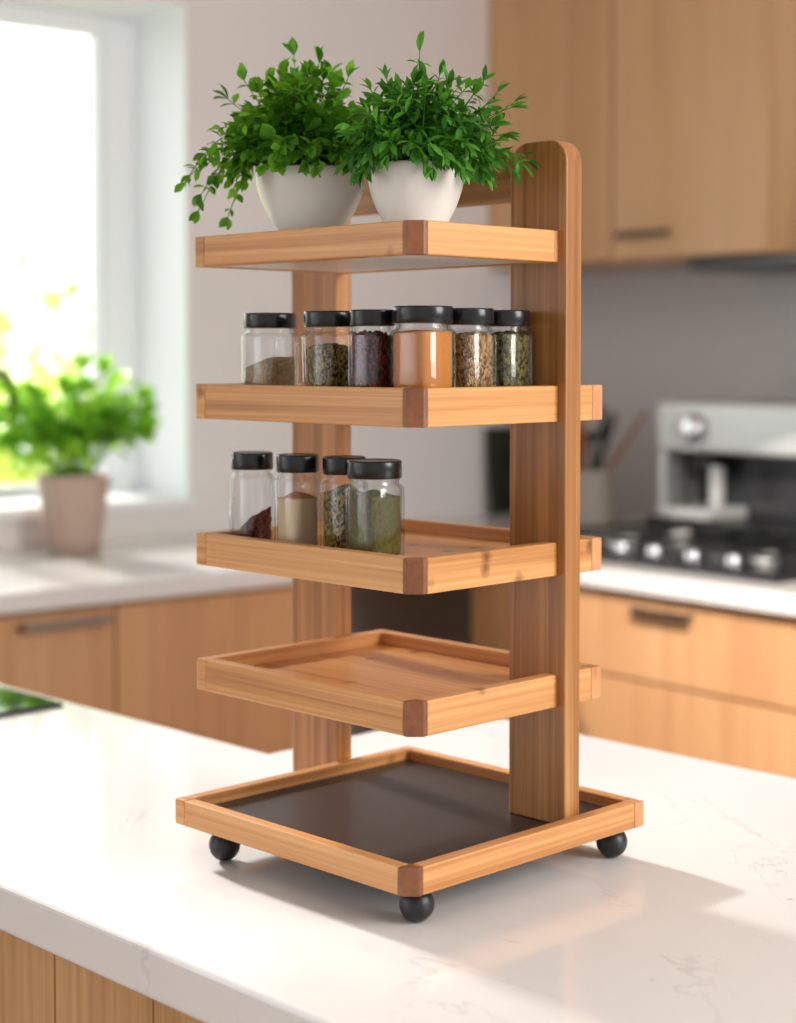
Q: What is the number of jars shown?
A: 10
